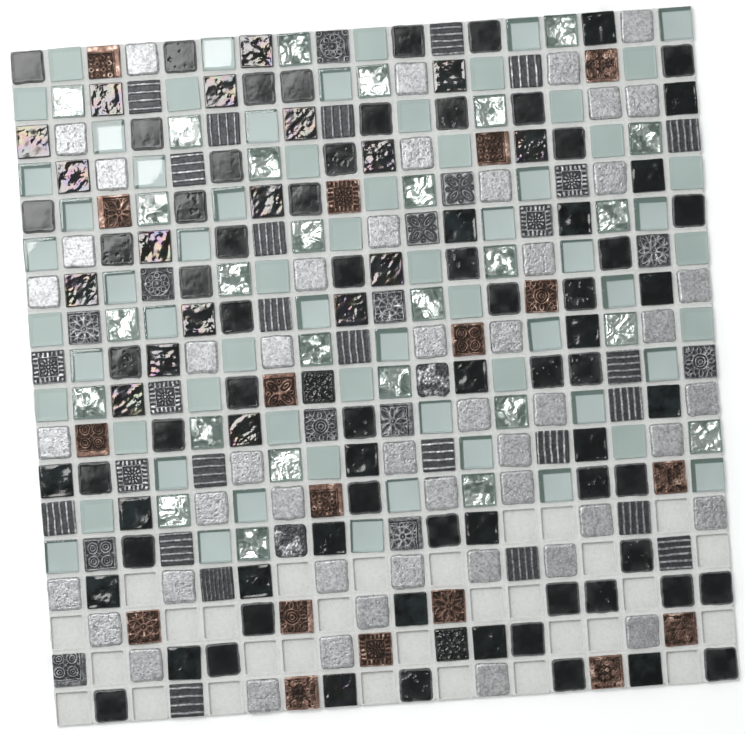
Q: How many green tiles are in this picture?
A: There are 92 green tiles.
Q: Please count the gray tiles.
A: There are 91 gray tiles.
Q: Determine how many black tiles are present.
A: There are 93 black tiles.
